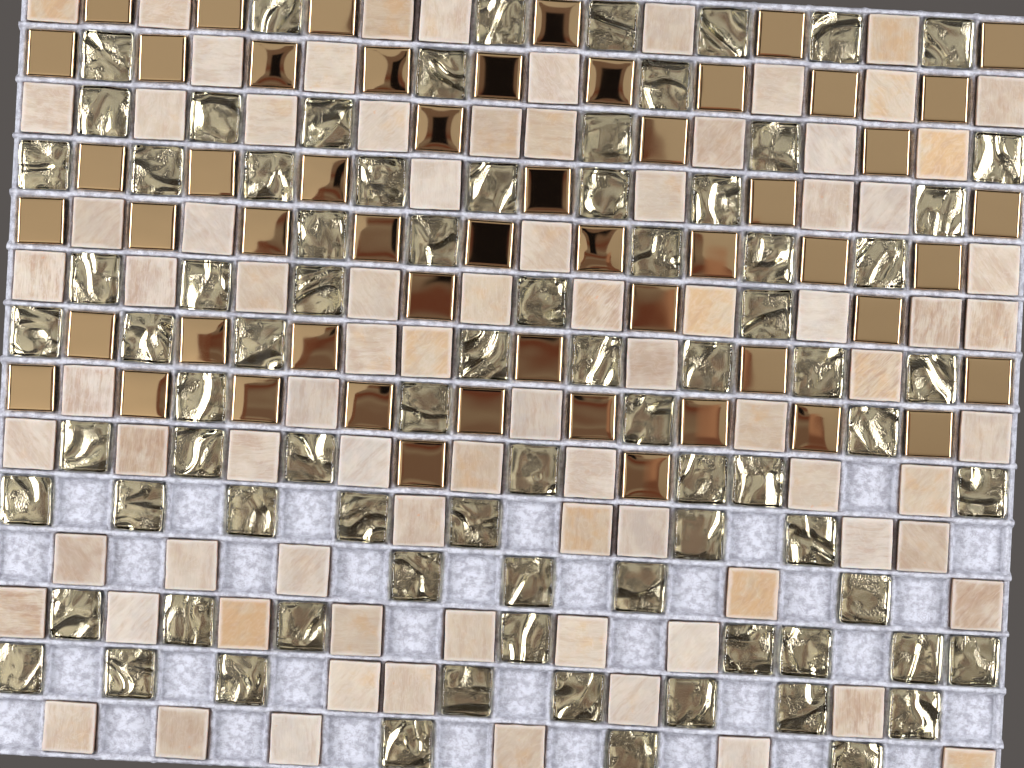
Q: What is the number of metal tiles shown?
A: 53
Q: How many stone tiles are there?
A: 83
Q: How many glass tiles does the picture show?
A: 82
